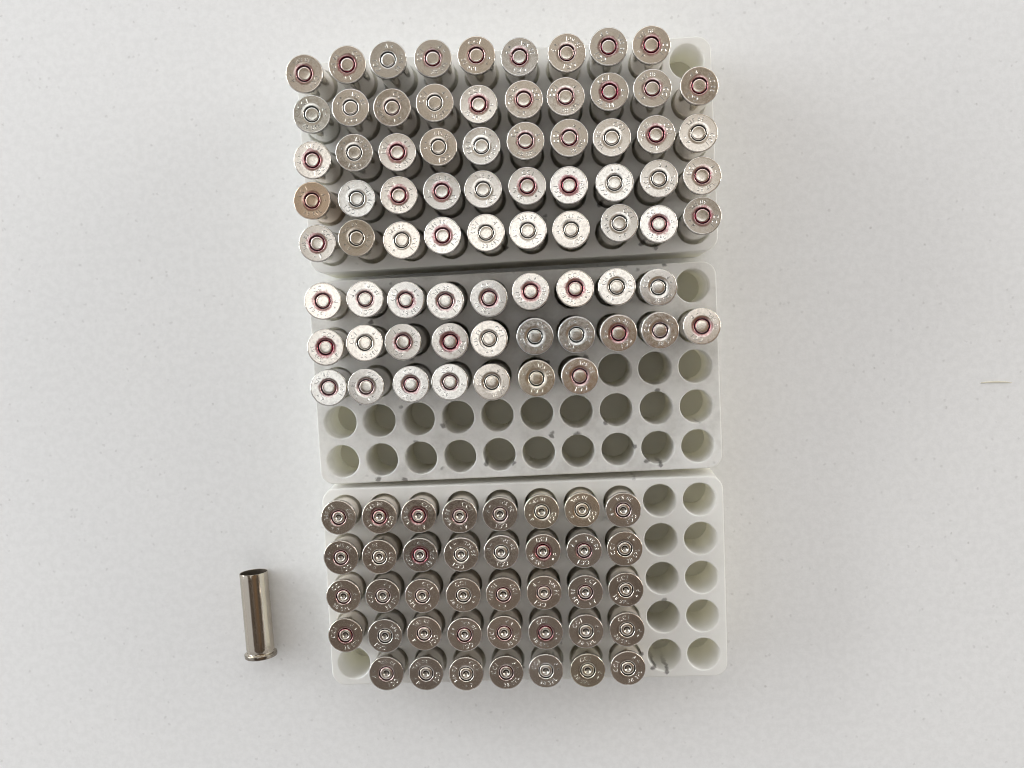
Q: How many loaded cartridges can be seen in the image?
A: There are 75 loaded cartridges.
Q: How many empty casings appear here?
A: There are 40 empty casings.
